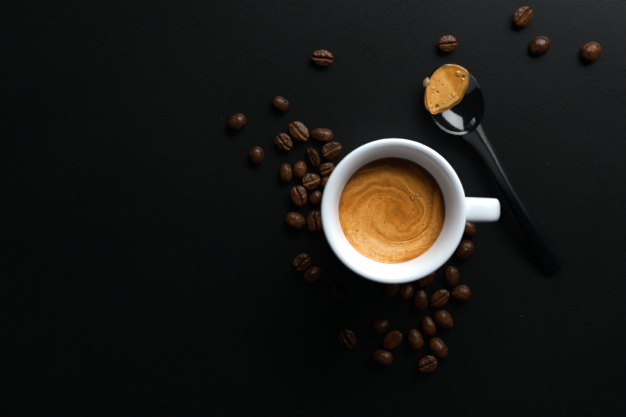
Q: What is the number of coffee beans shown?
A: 43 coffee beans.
